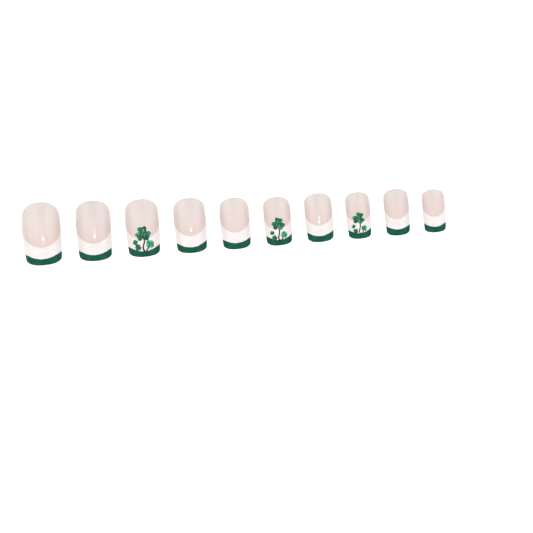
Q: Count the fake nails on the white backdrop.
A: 10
